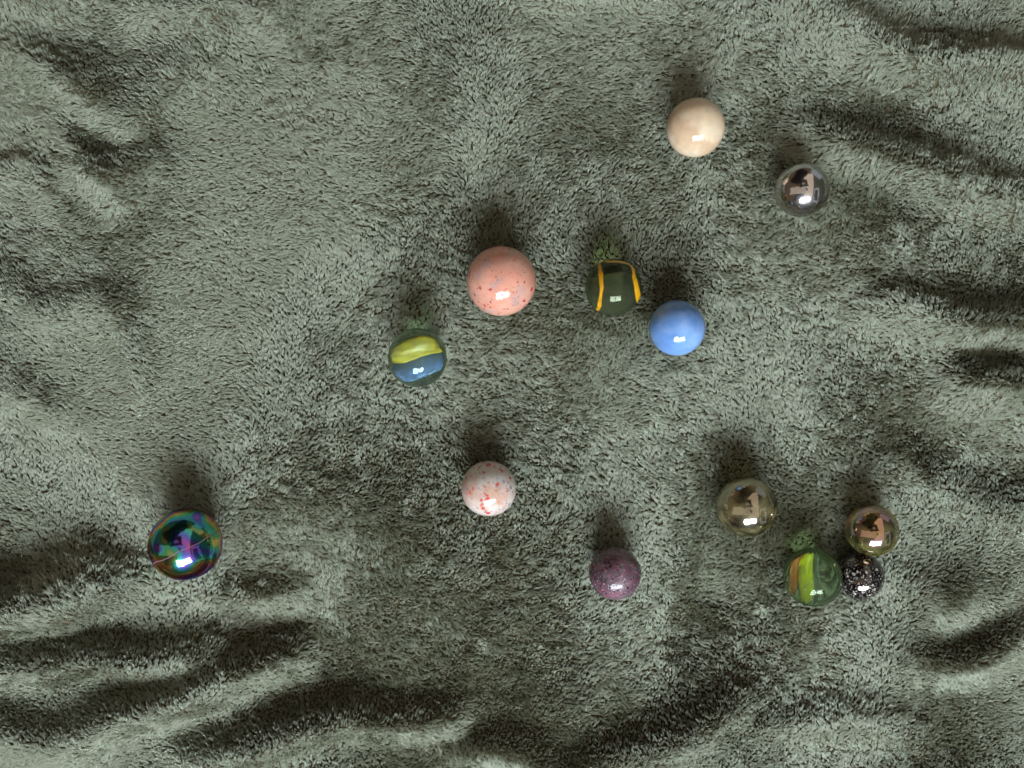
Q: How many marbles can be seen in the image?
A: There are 13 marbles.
